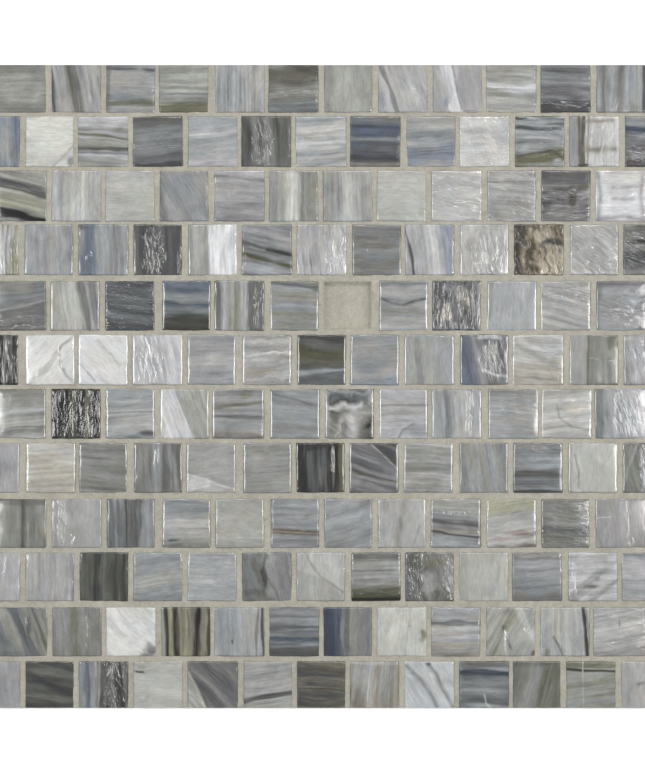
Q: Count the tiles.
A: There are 149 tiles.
